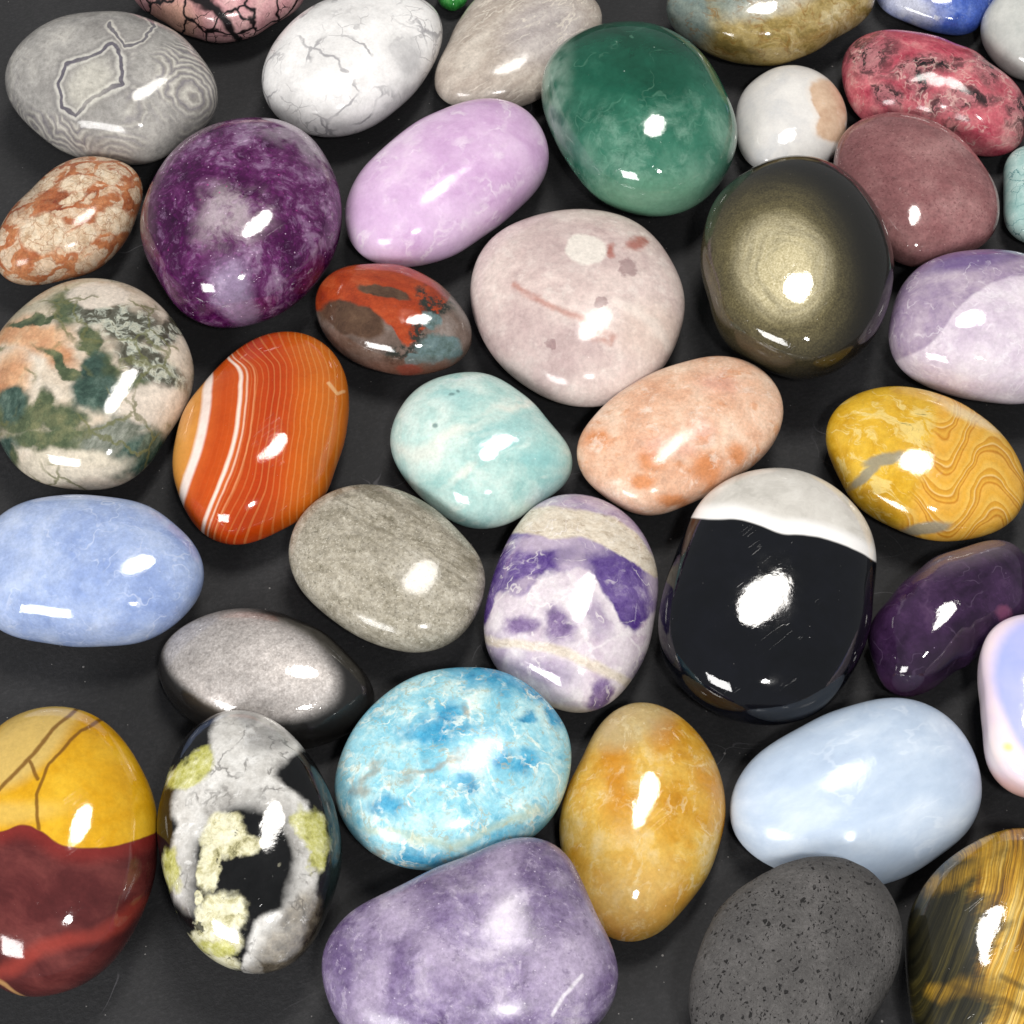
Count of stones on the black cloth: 40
